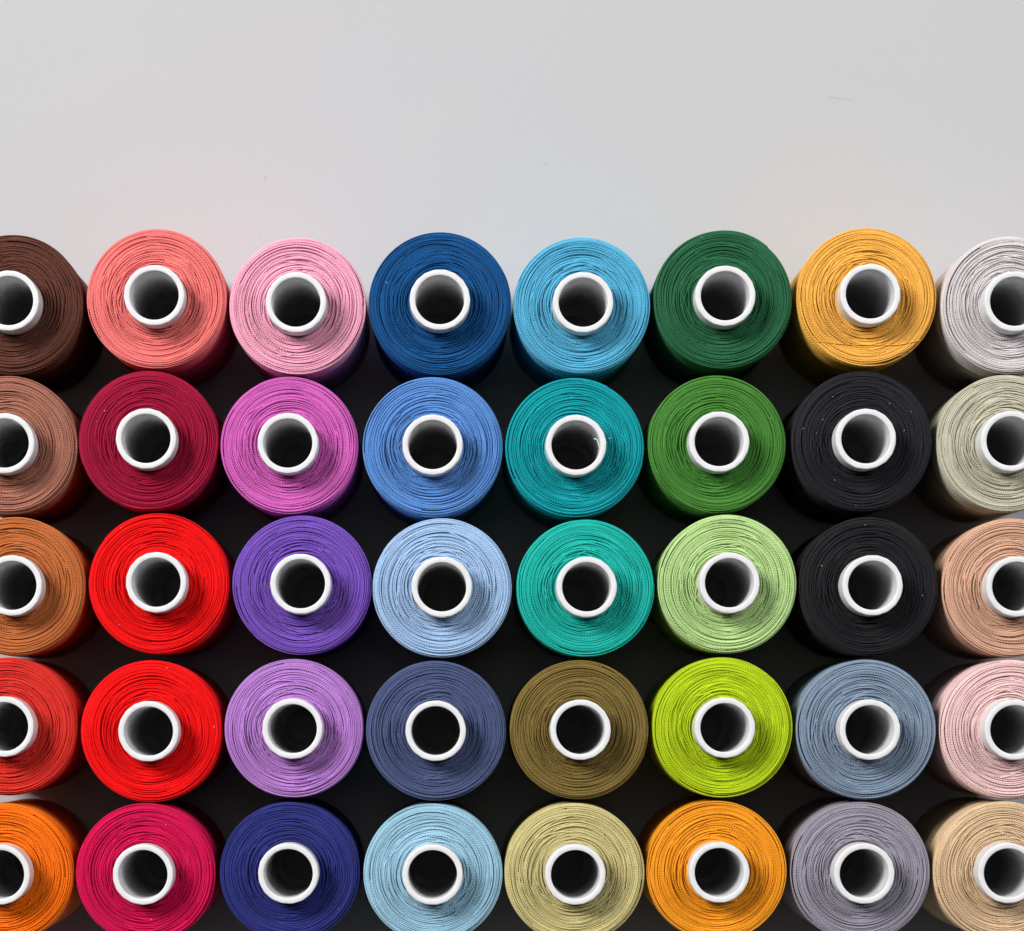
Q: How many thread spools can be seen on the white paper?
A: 40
